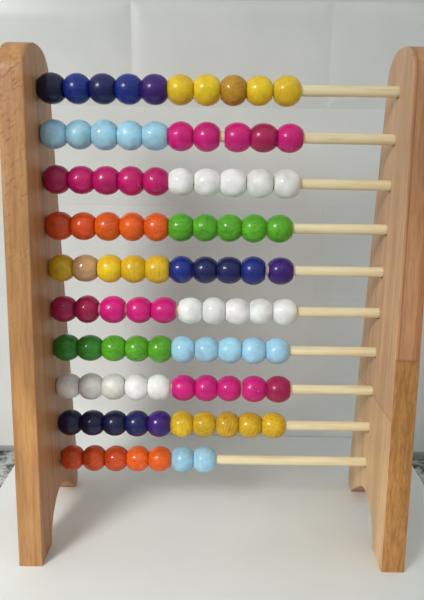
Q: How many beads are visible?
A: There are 97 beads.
